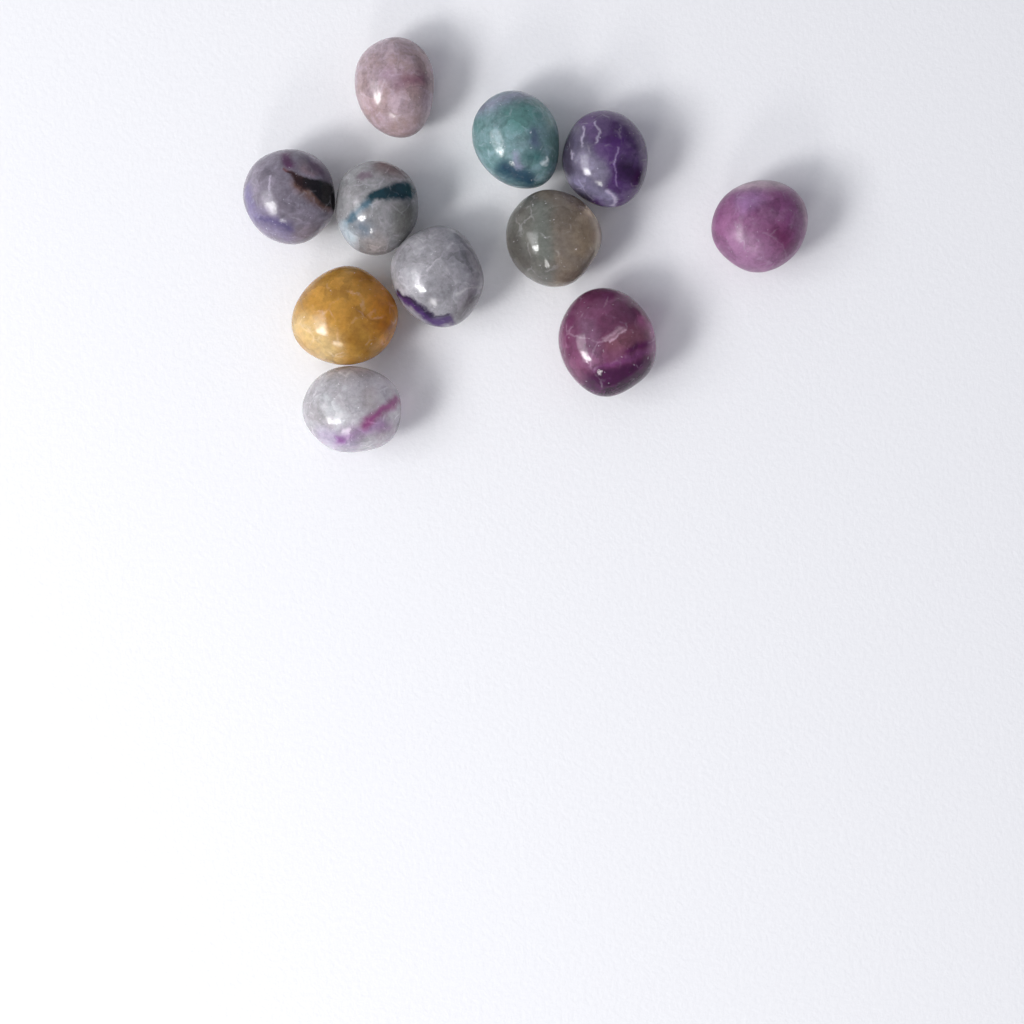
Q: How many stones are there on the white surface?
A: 11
